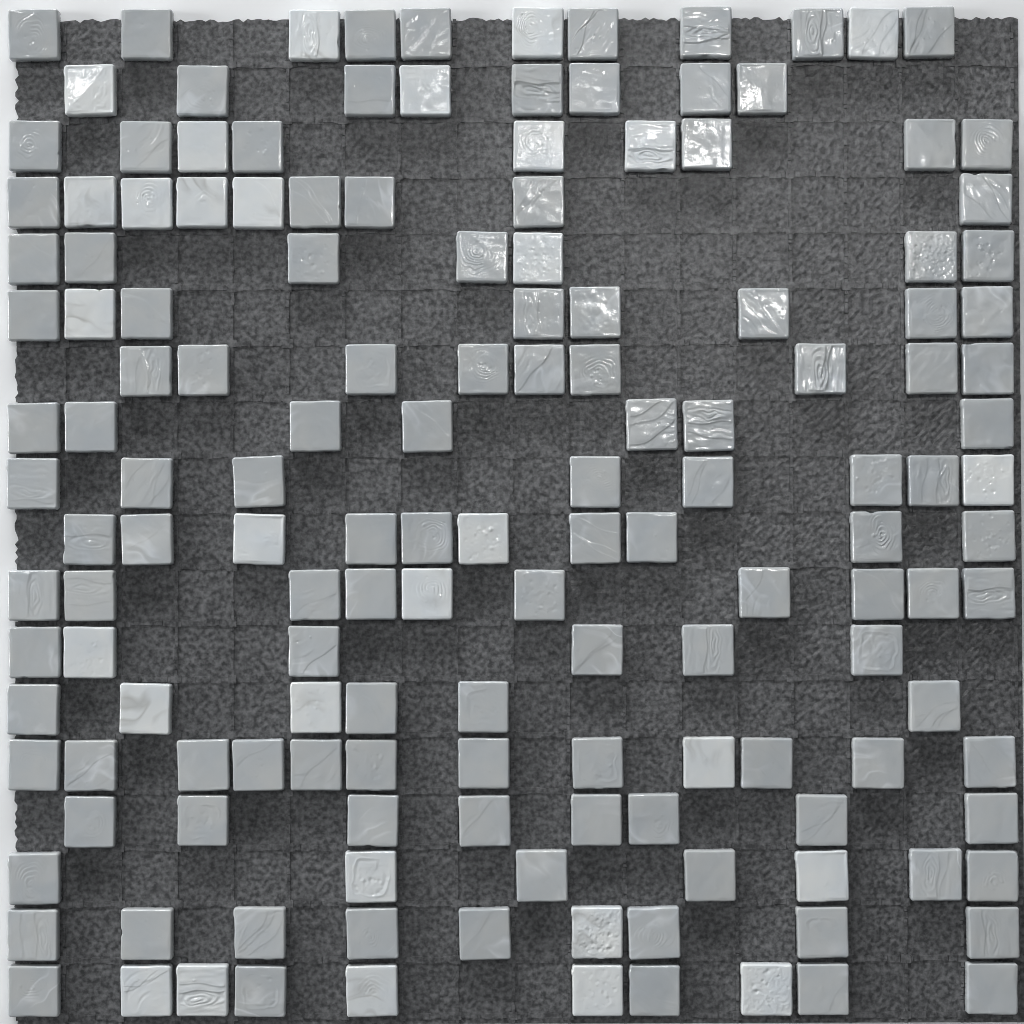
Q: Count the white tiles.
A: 30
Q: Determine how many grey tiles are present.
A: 124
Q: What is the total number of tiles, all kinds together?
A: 154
